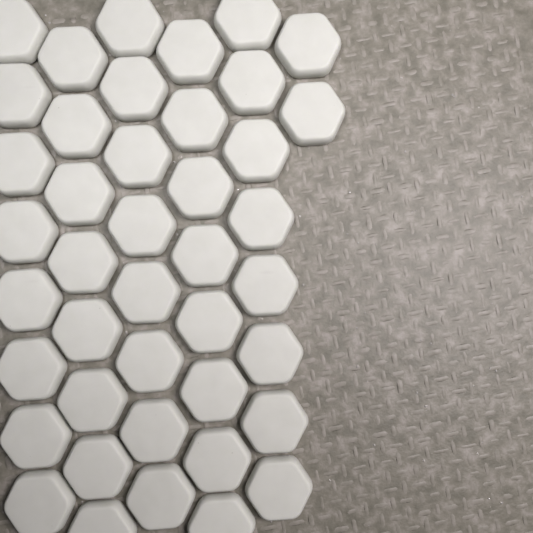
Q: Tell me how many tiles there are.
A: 42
